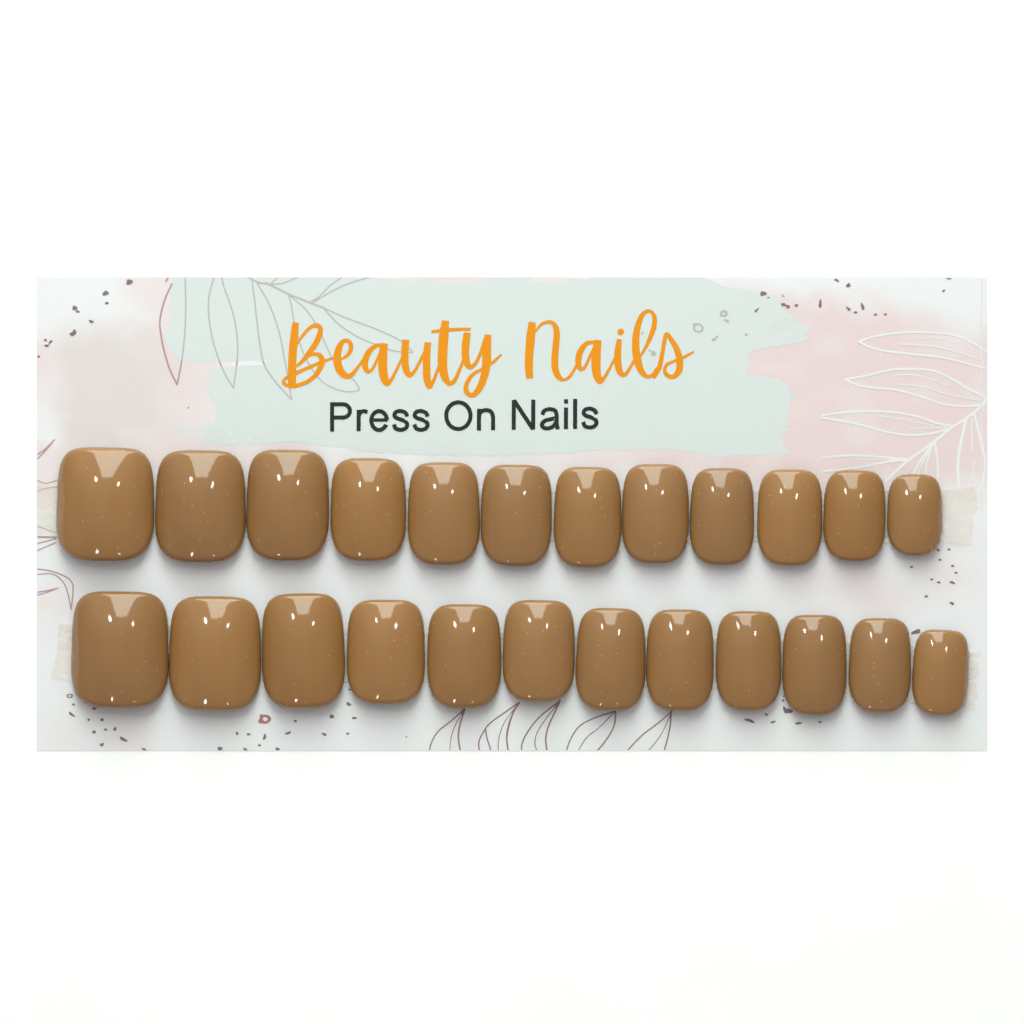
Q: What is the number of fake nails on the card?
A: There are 24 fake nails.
